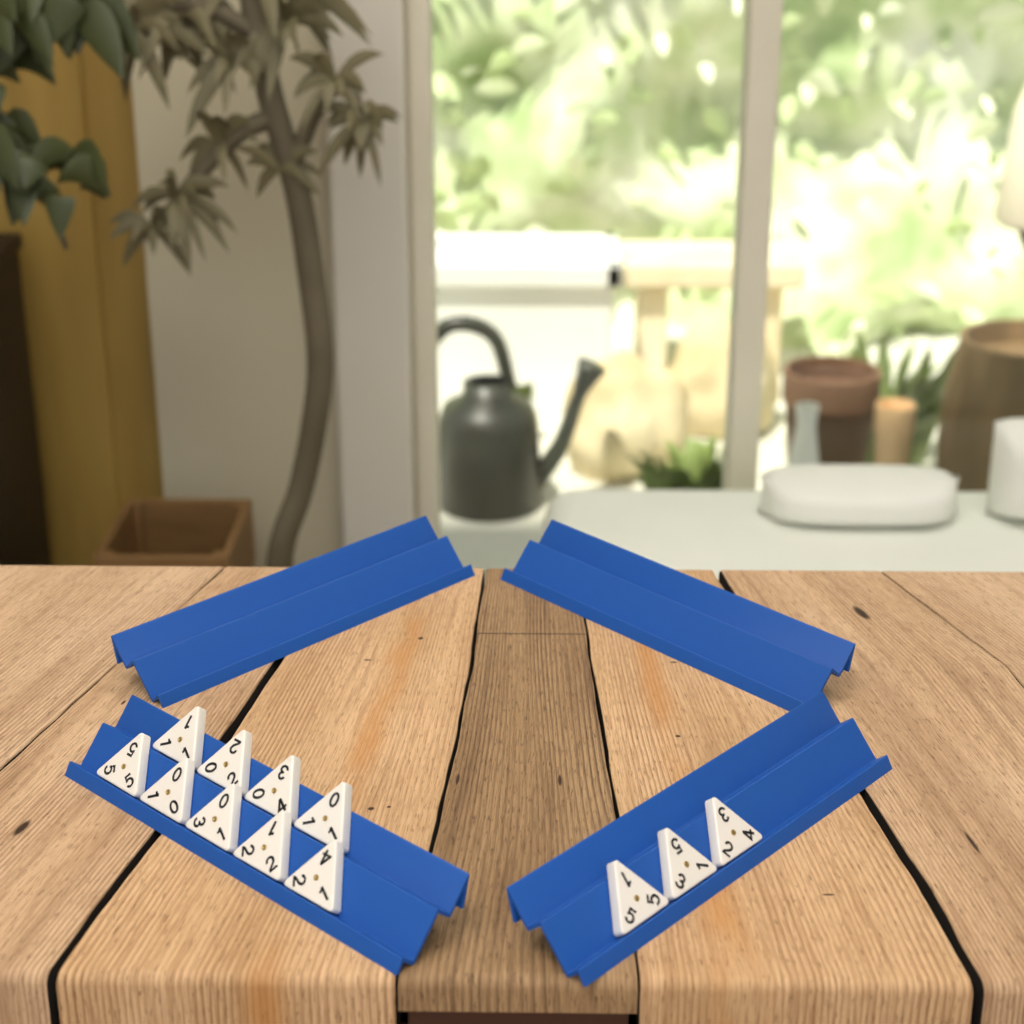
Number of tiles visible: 12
